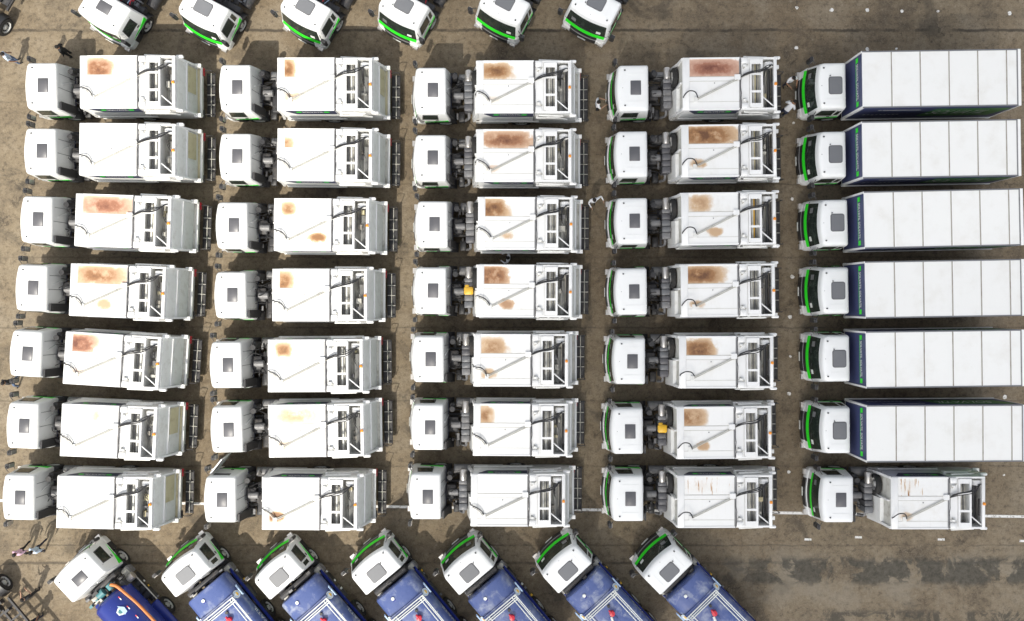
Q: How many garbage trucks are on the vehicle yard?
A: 29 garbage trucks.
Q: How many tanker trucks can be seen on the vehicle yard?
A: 7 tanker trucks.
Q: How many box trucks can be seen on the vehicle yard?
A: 6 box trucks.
